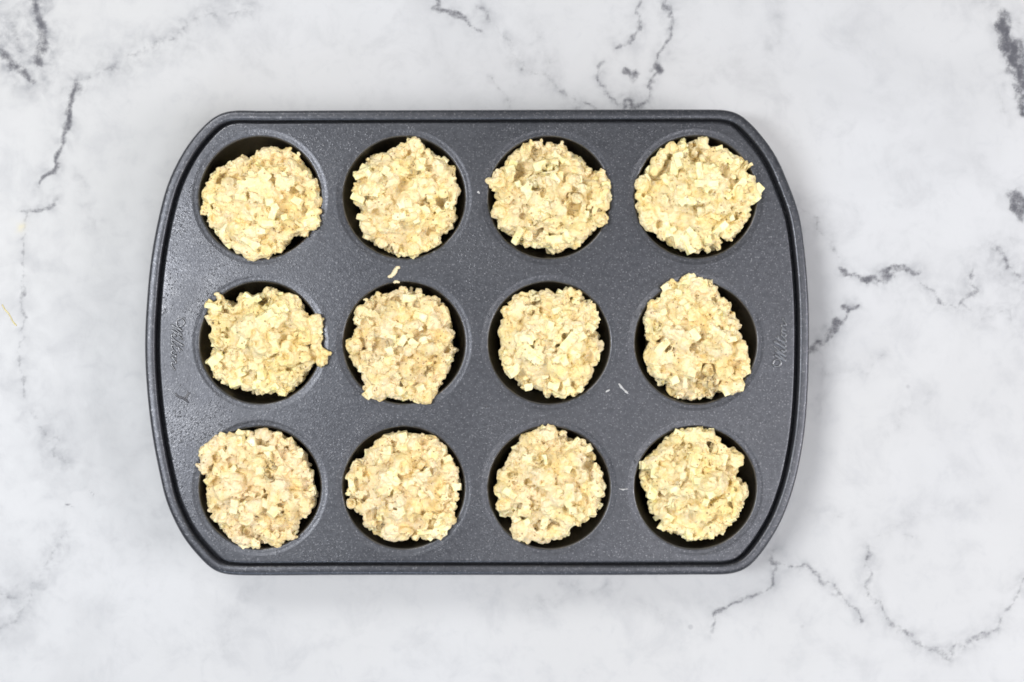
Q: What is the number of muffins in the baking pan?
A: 12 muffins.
